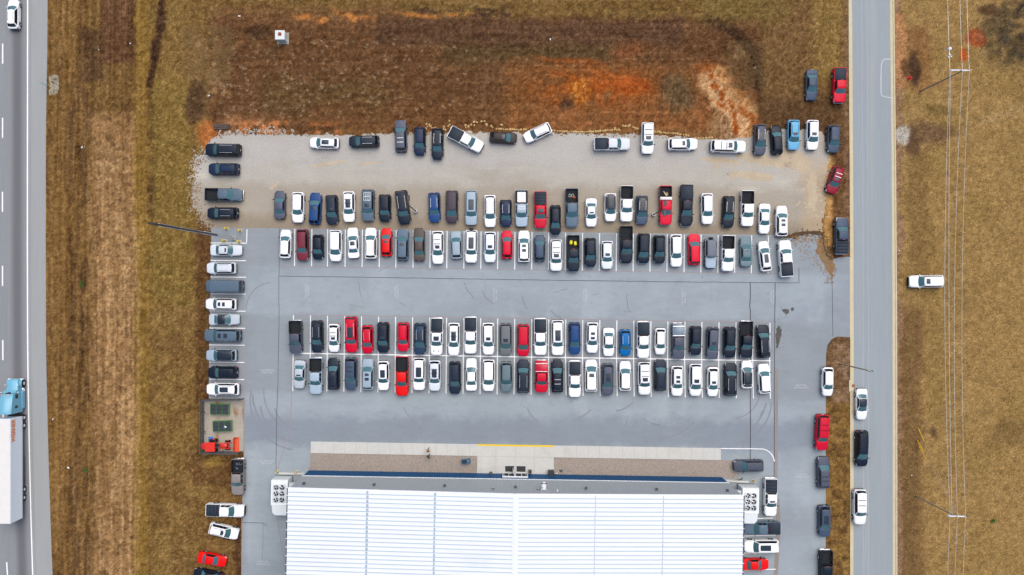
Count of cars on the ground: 136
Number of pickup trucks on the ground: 32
